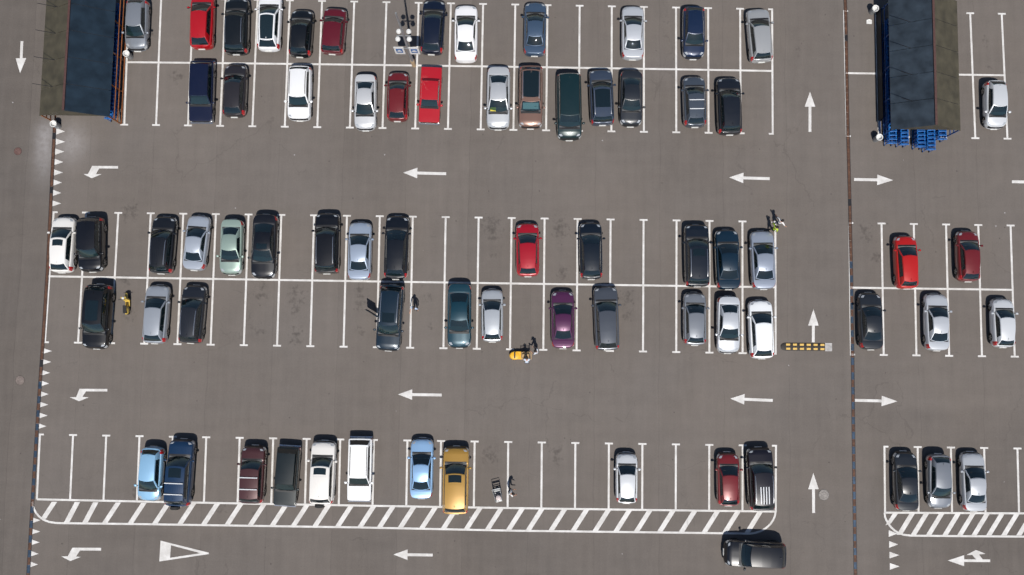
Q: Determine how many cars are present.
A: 71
